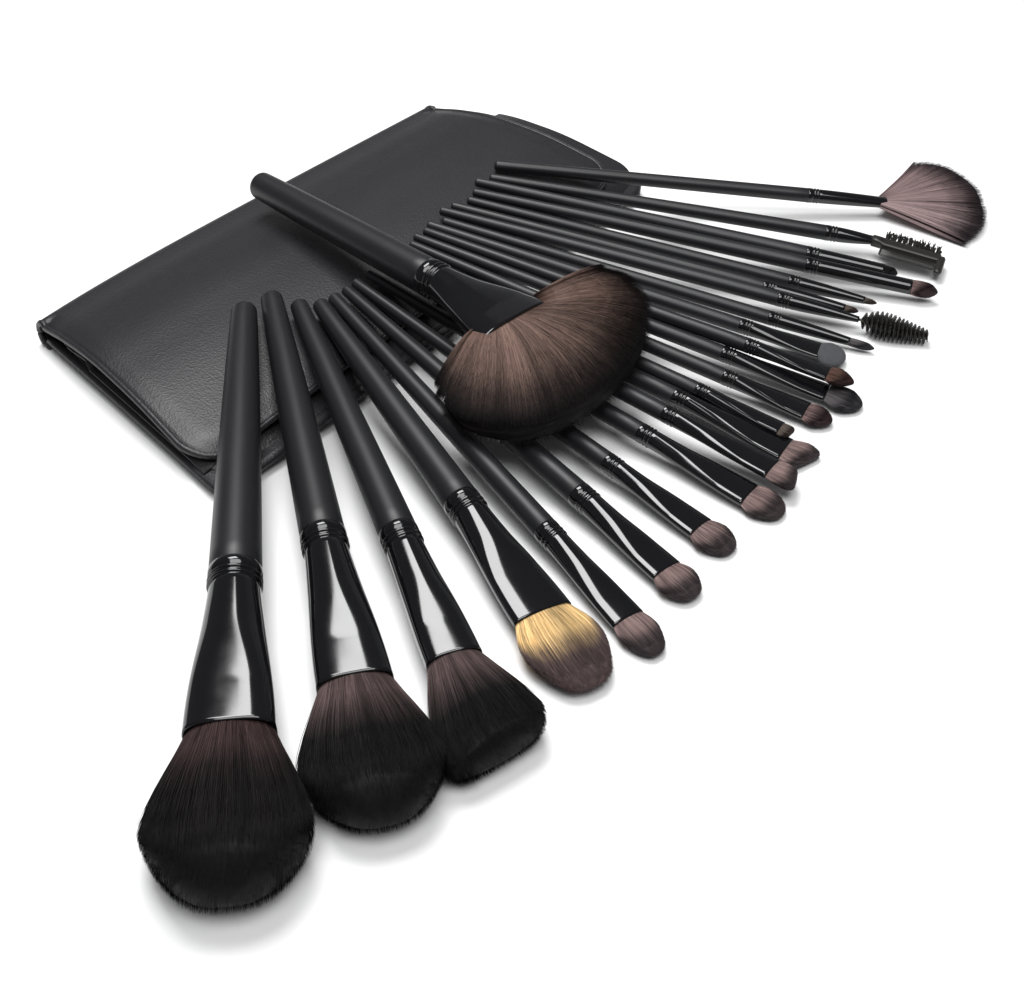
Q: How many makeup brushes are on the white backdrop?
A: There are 24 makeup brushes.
